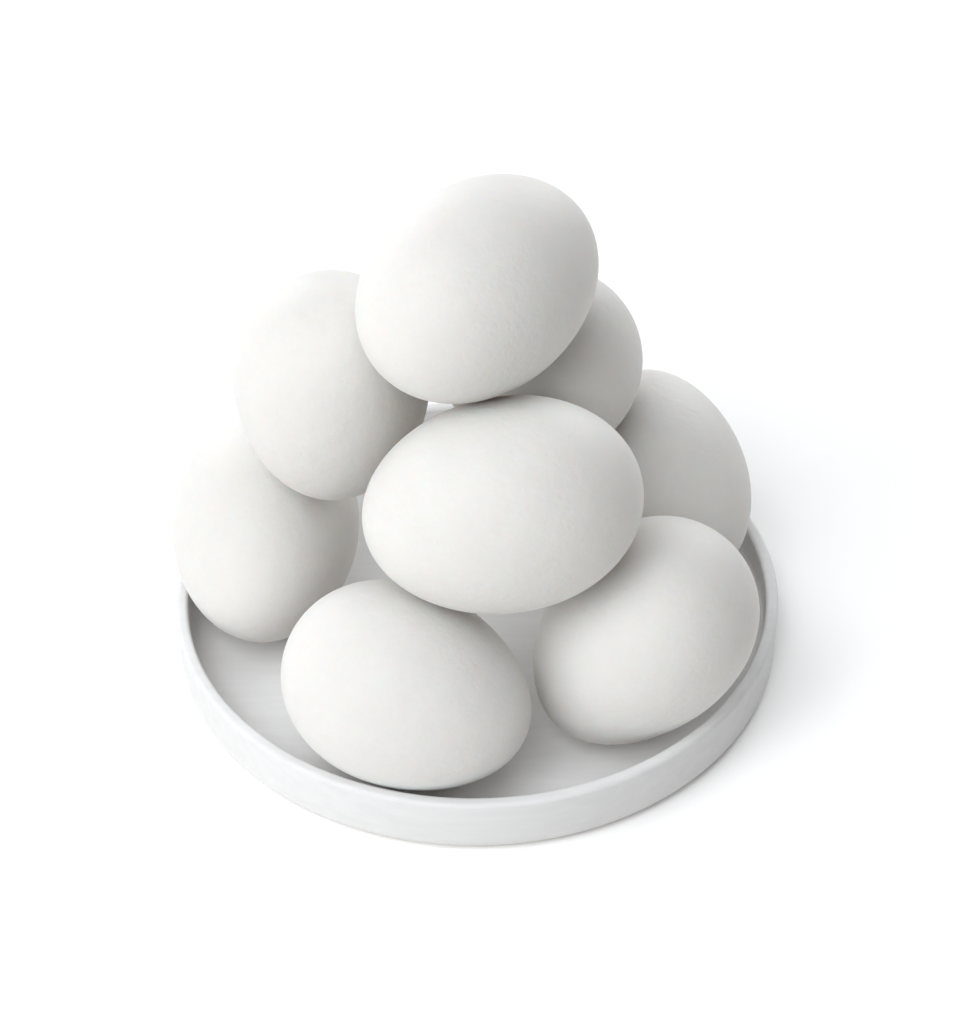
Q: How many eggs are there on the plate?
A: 8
